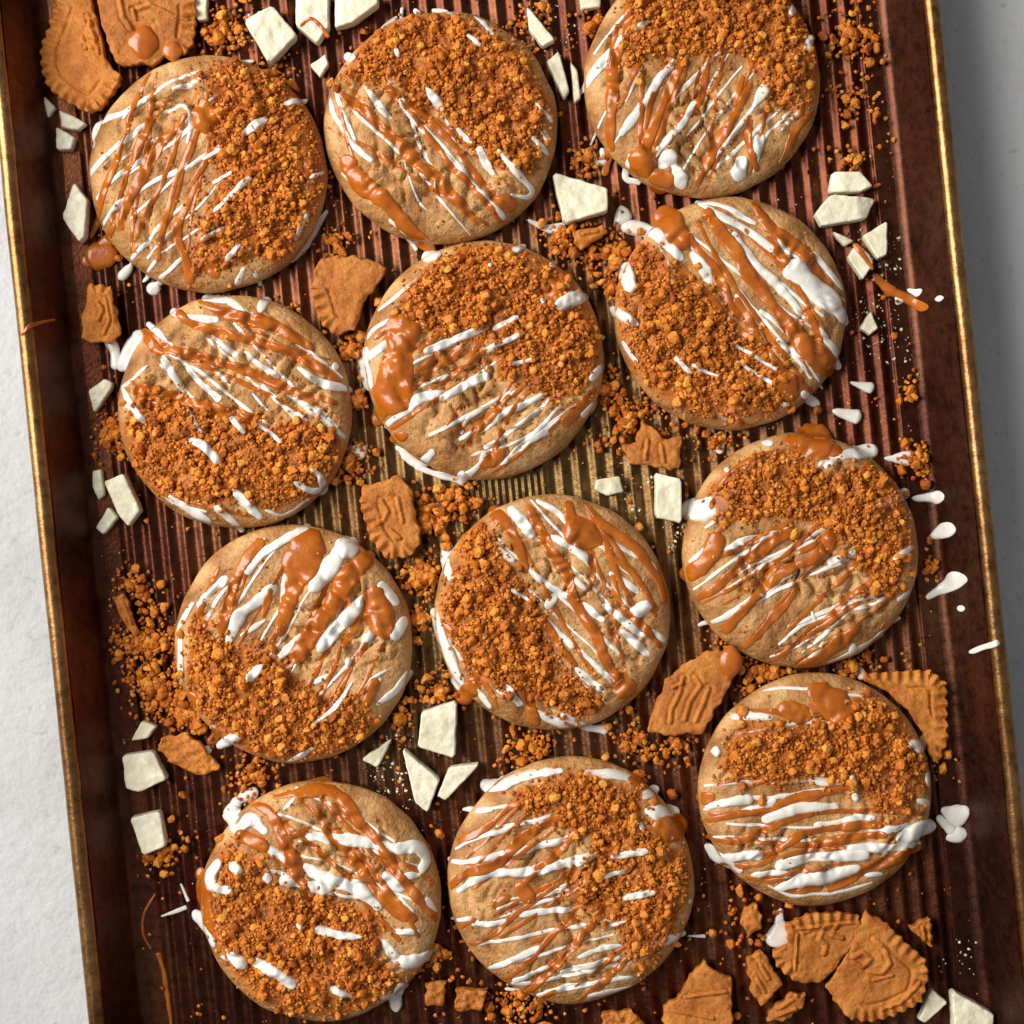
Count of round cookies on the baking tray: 12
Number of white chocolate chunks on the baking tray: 35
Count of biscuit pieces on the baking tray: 21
